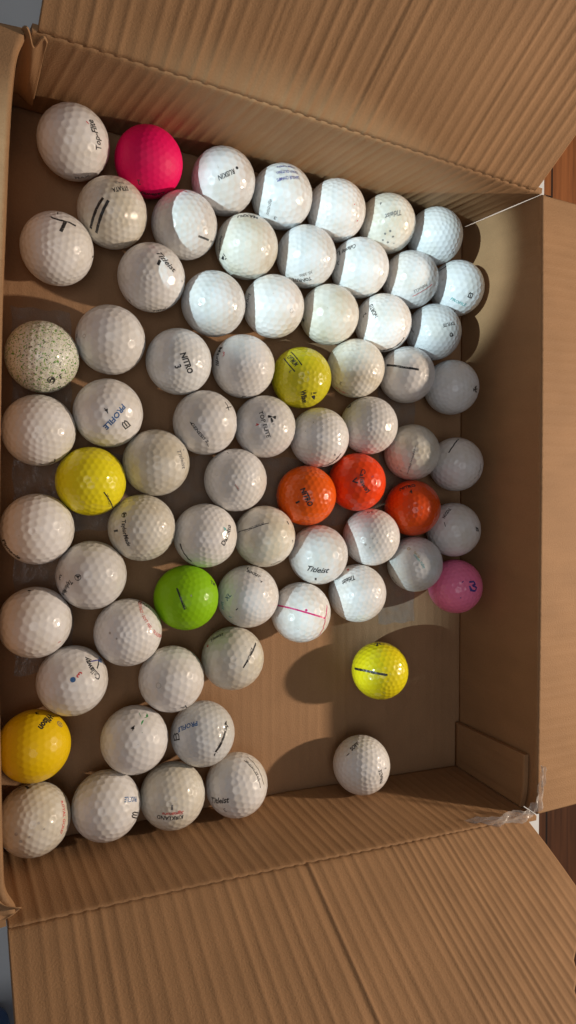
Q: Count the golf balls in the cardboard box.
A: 71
